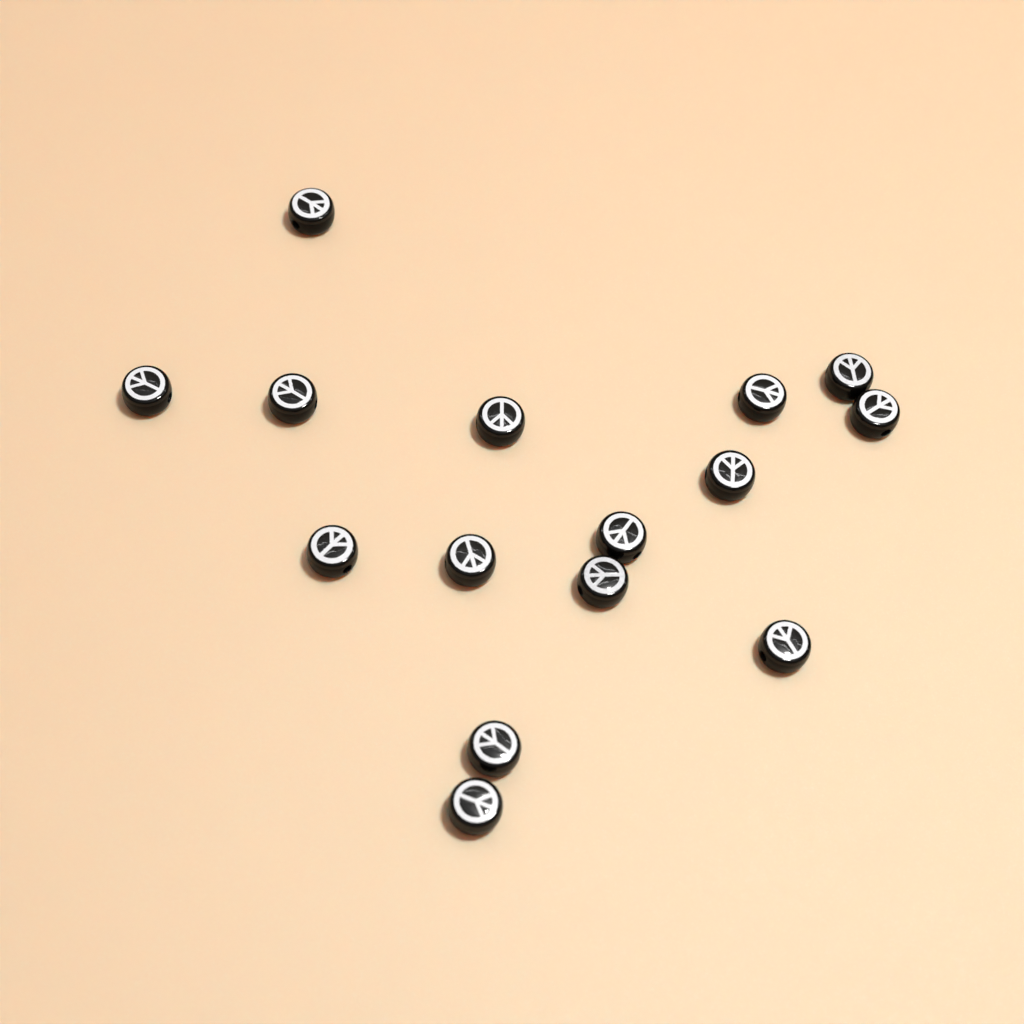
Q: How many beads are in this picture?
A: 15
